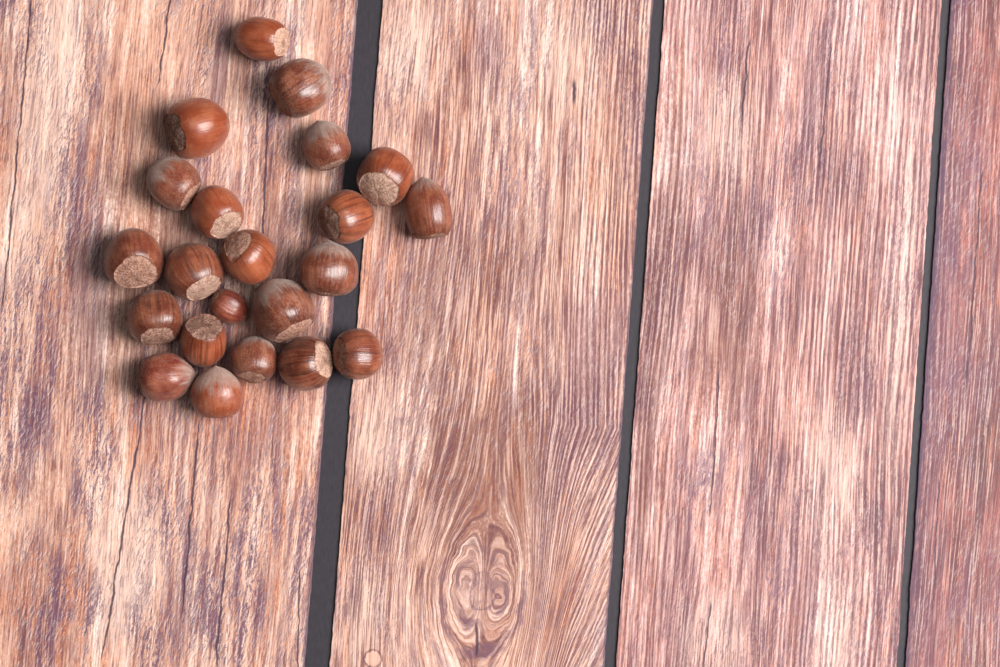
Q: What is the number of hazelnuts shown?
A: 22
